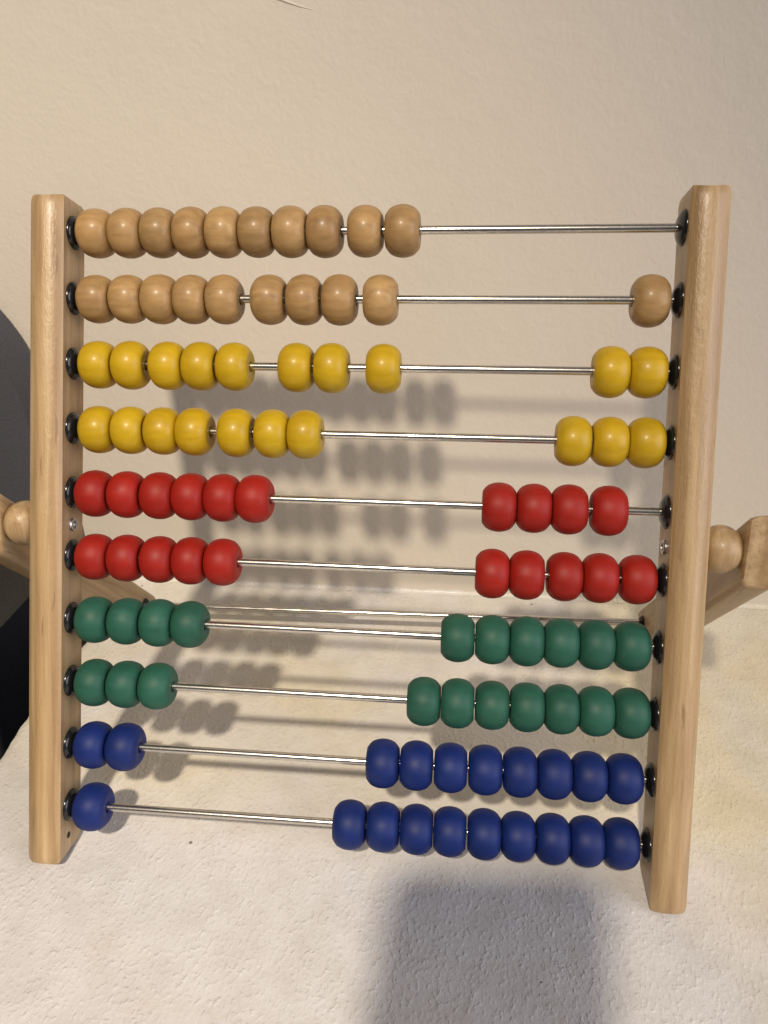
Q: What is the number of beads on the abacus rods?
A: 100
